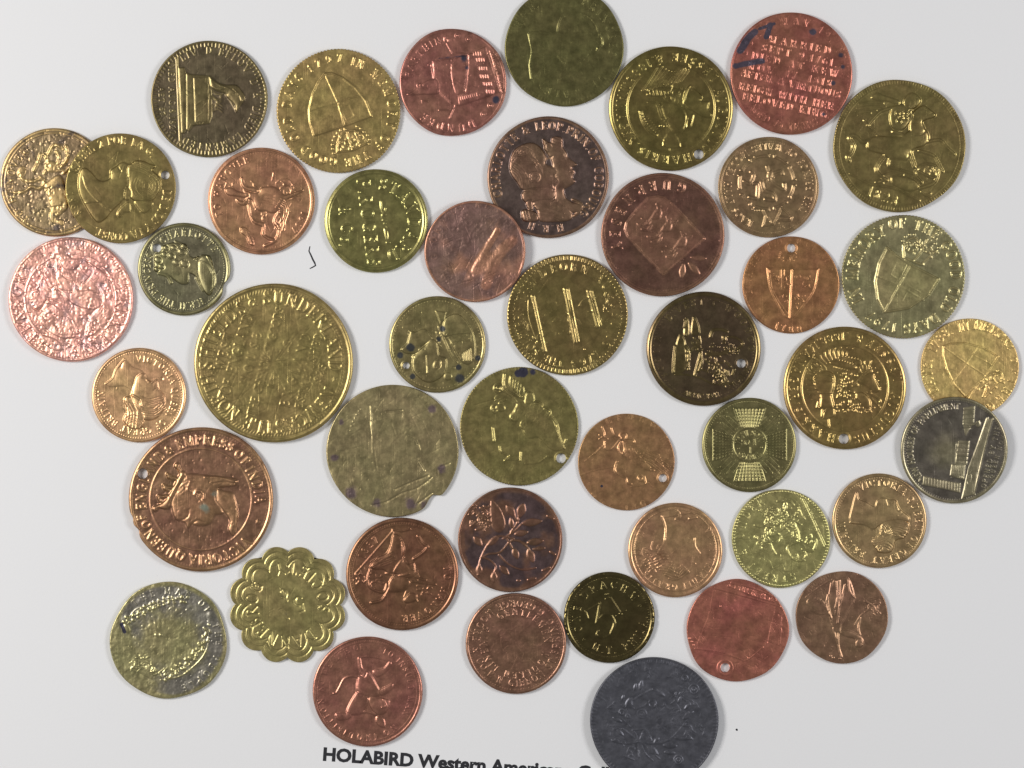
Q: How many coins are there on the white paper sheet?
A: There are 45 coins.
